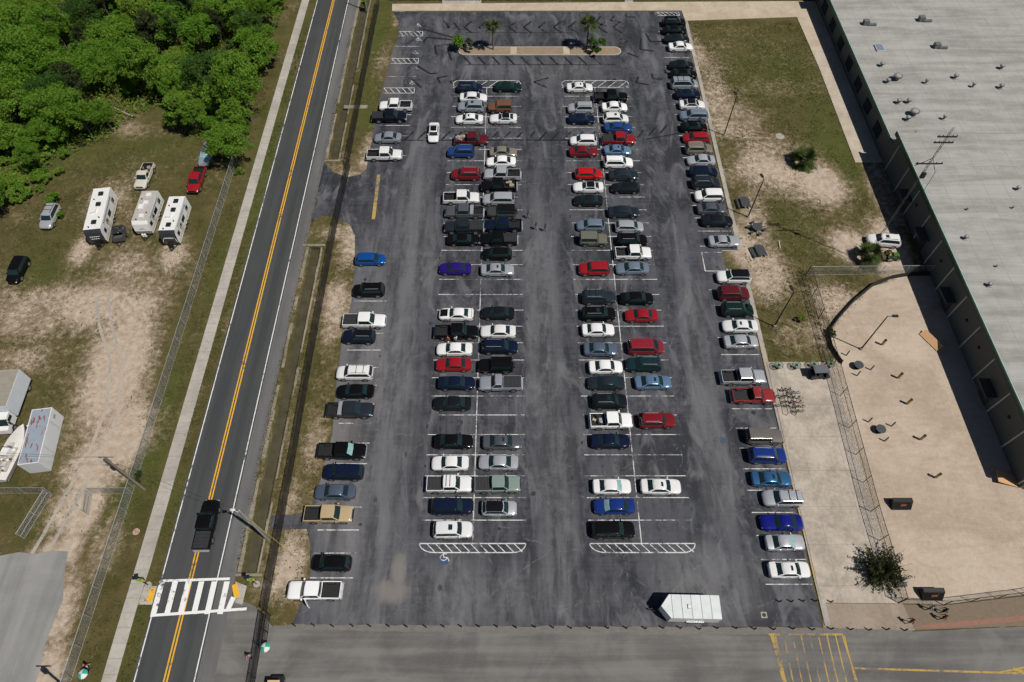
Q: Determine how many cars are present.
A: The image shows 119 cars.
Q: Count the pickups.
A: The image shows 29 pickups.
